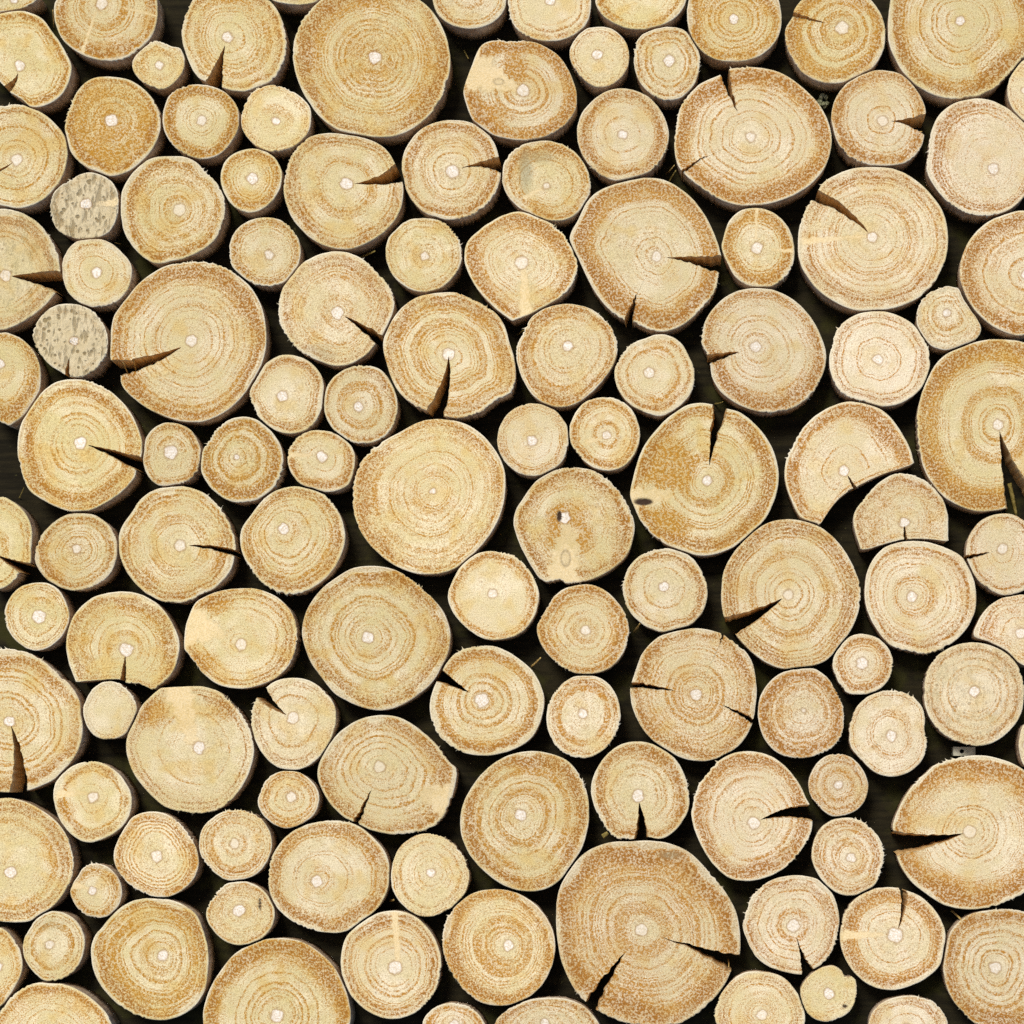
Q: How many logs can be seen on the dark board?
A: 123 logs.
